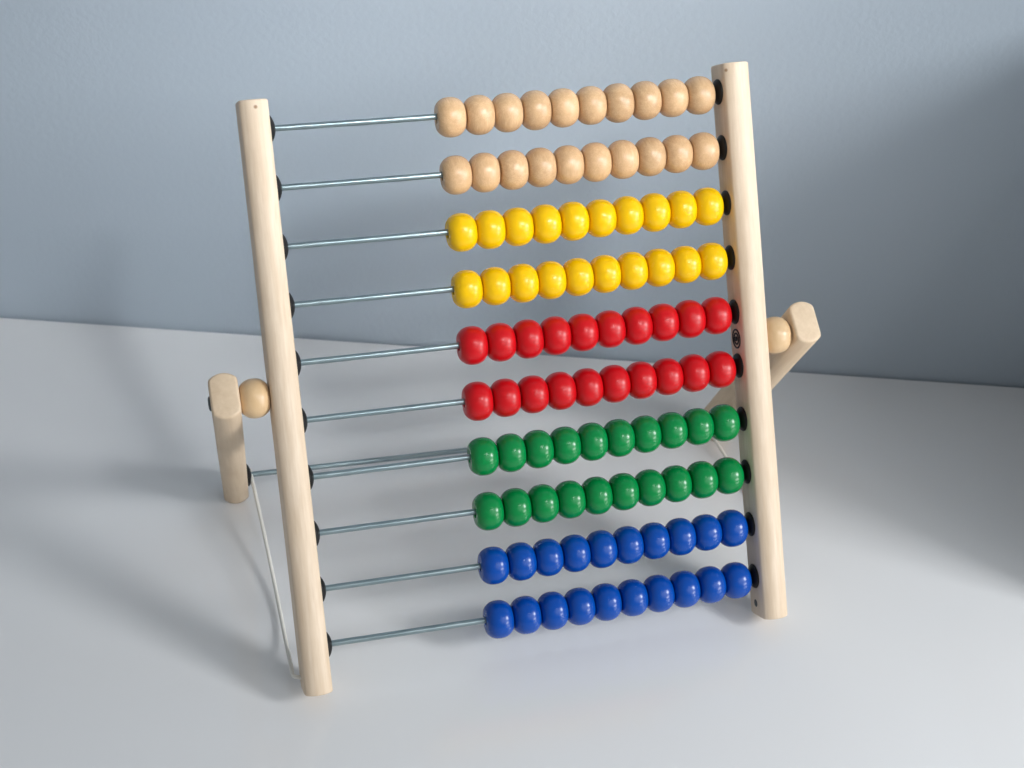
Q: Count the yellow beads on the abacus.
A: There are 20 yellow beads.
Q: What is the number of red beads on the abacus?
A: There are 20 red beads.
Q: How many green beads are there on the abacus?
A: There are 20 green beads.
